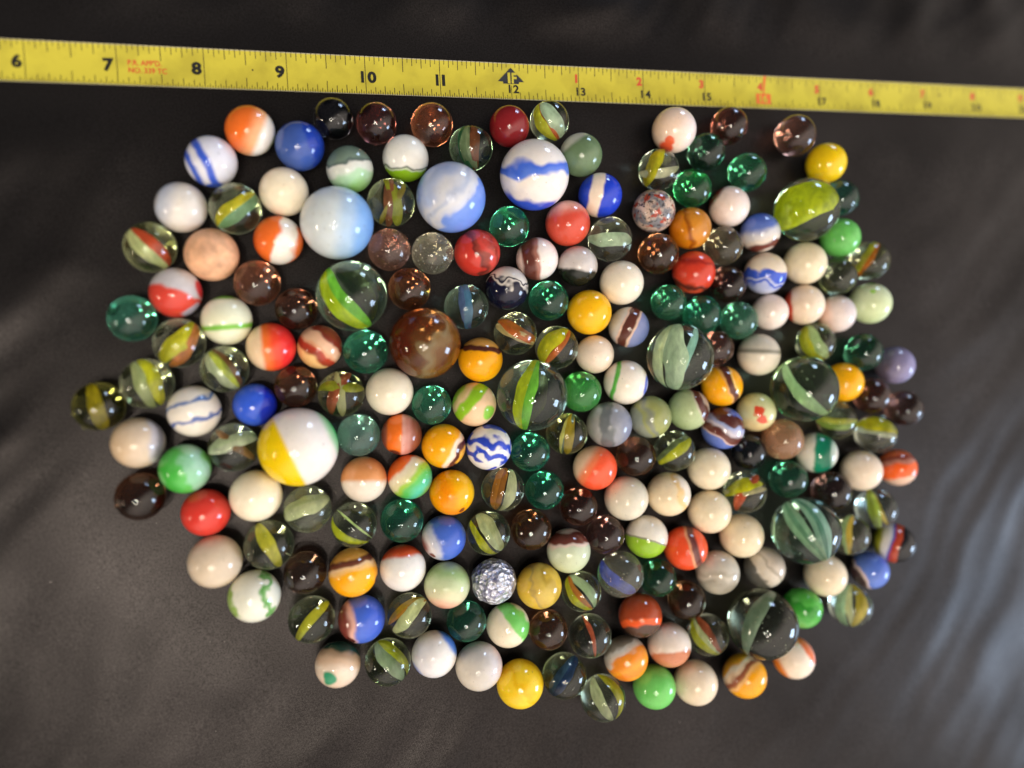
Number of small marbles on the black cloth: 193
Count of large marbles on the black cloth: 12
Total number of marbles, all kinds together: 205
